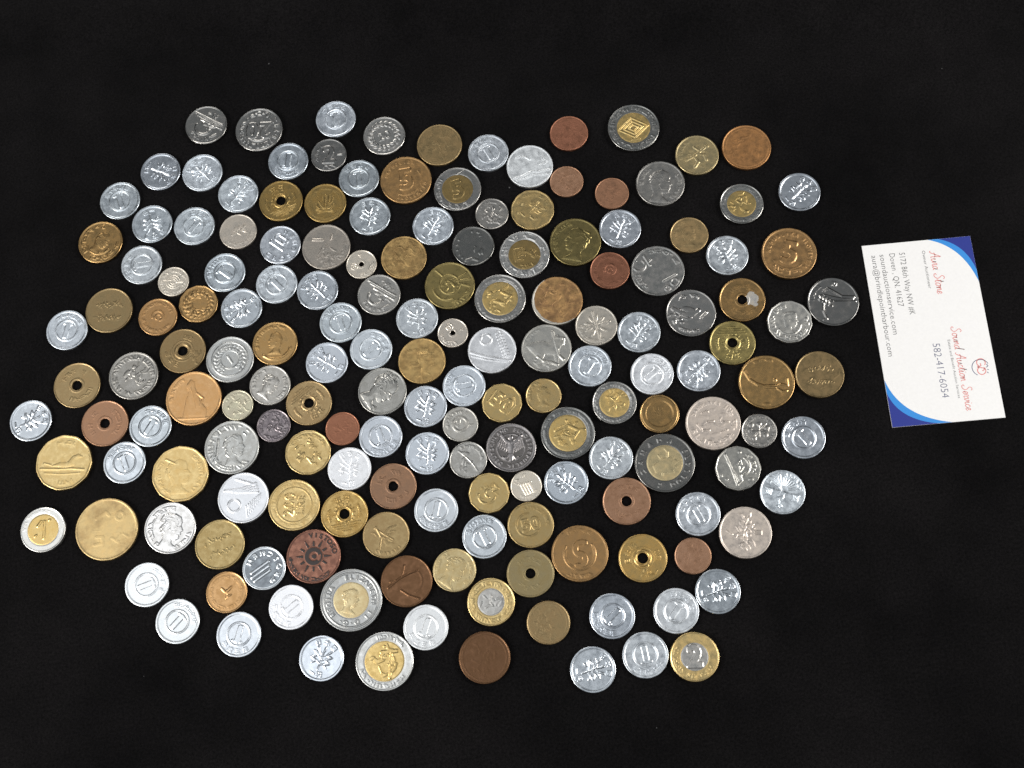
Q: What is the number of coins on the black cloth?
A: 166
